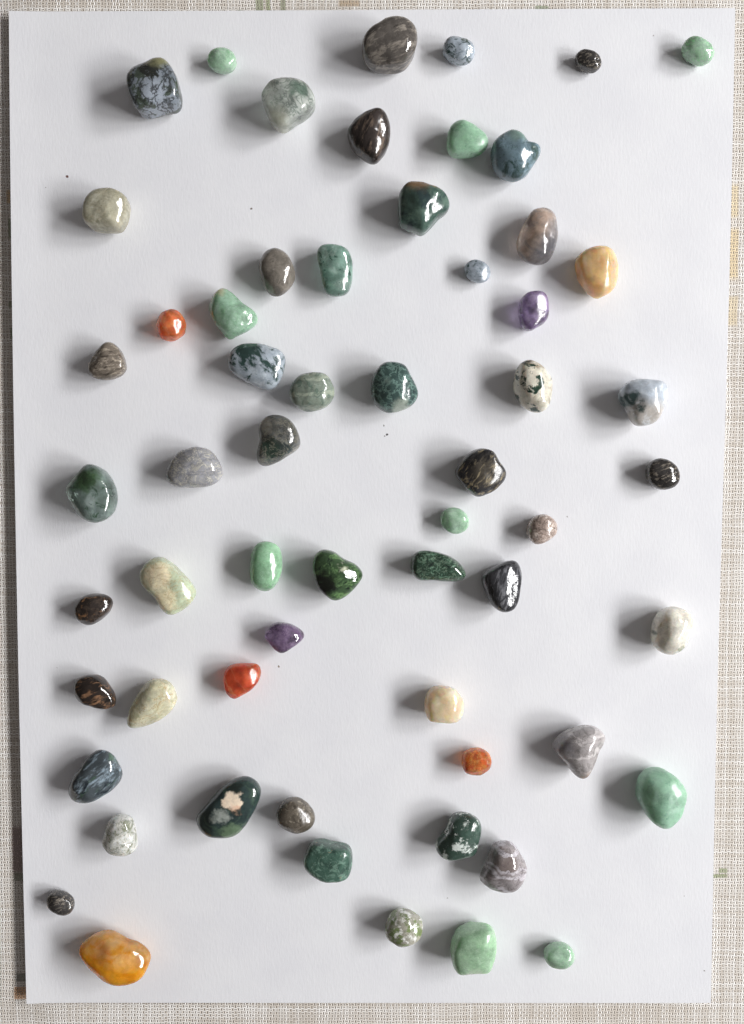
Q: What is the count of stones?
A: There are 60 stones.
